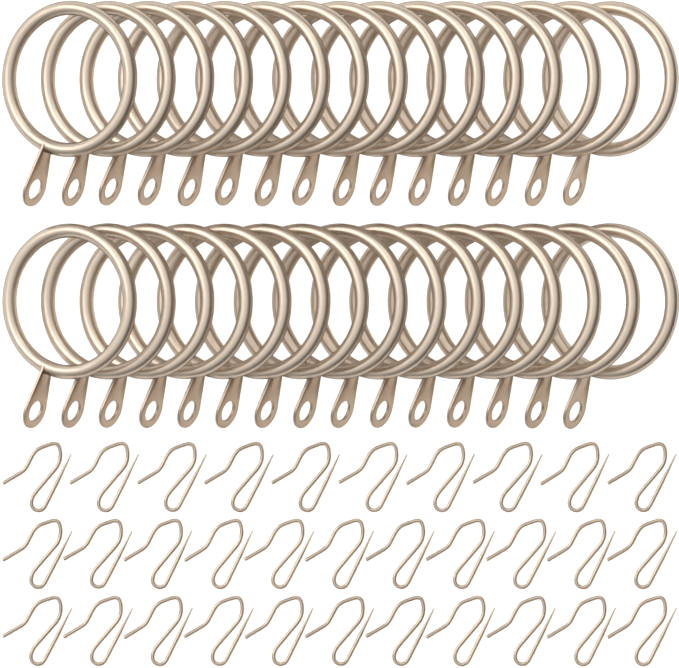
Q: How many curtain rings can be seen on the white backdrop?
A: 30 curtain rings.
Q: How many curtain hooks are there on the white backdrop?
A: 32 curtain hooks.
